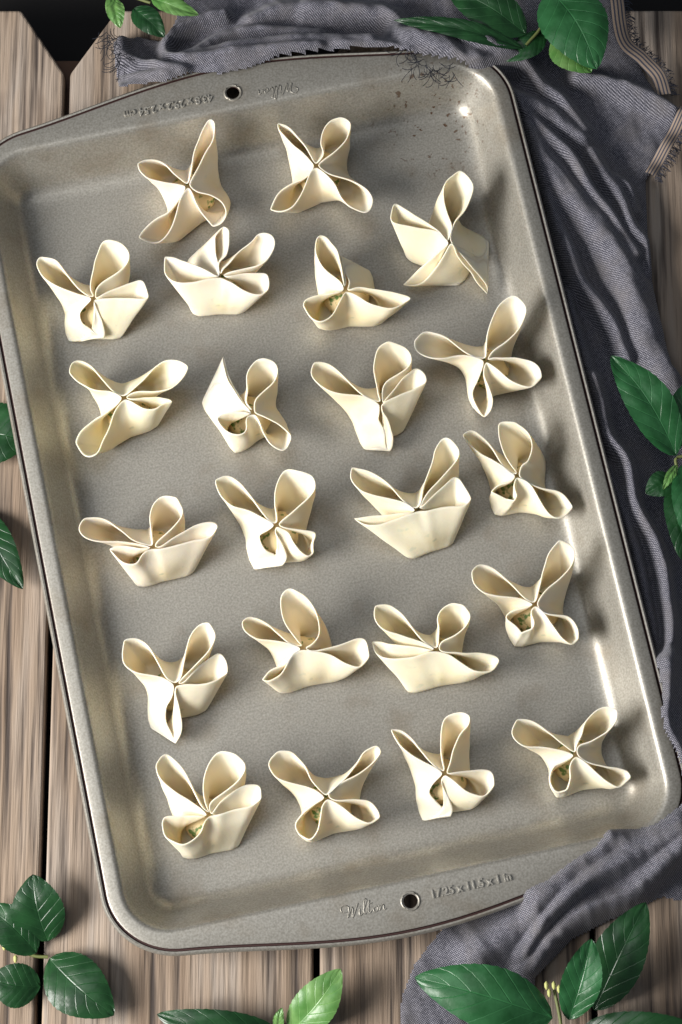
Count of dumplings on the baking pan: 22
